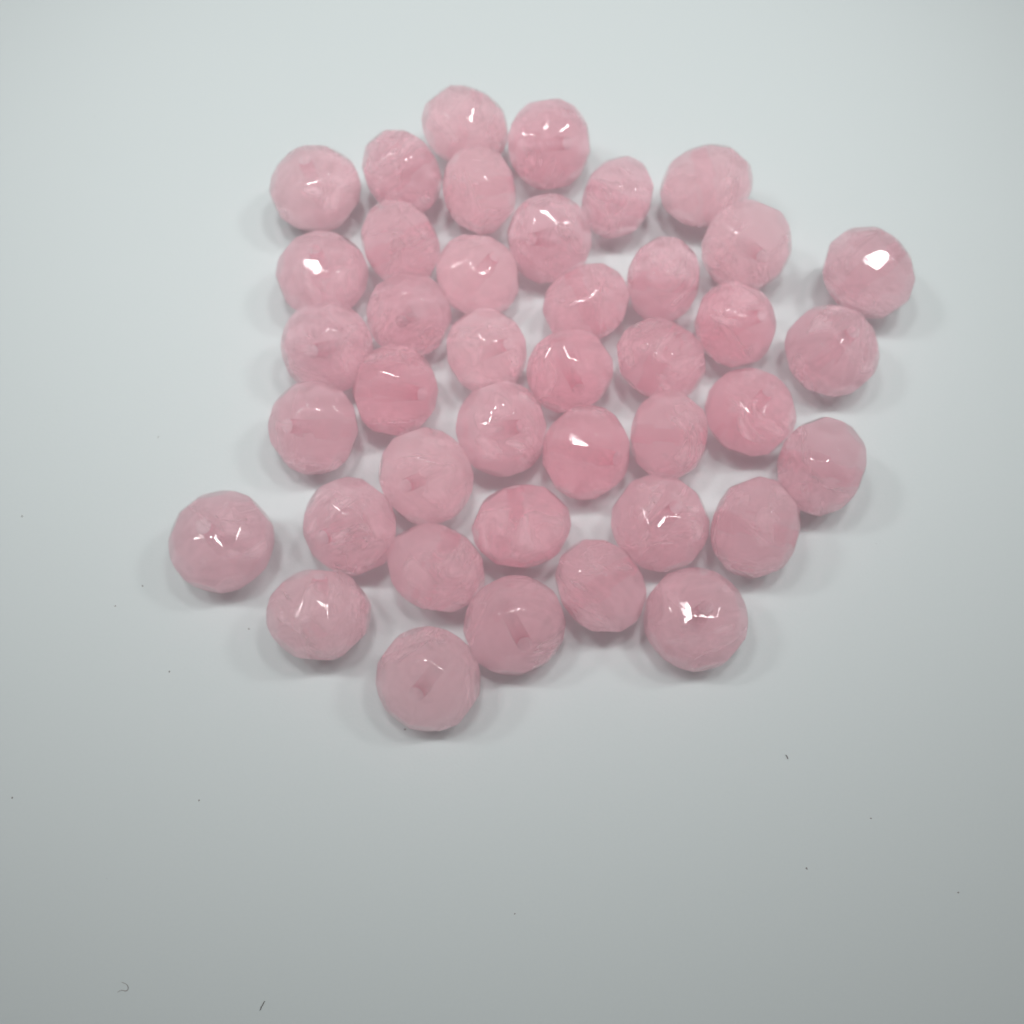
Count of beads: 41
